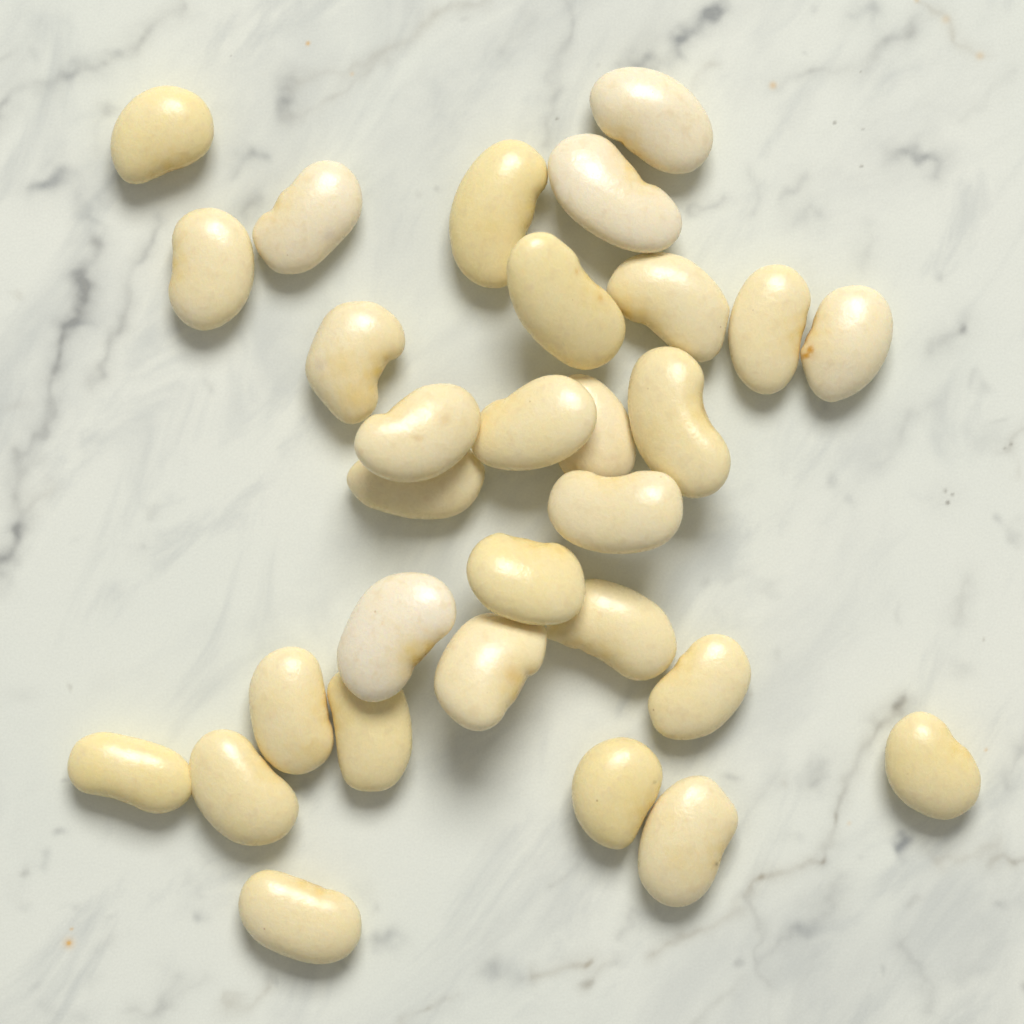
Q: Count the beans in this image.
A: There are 30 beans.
